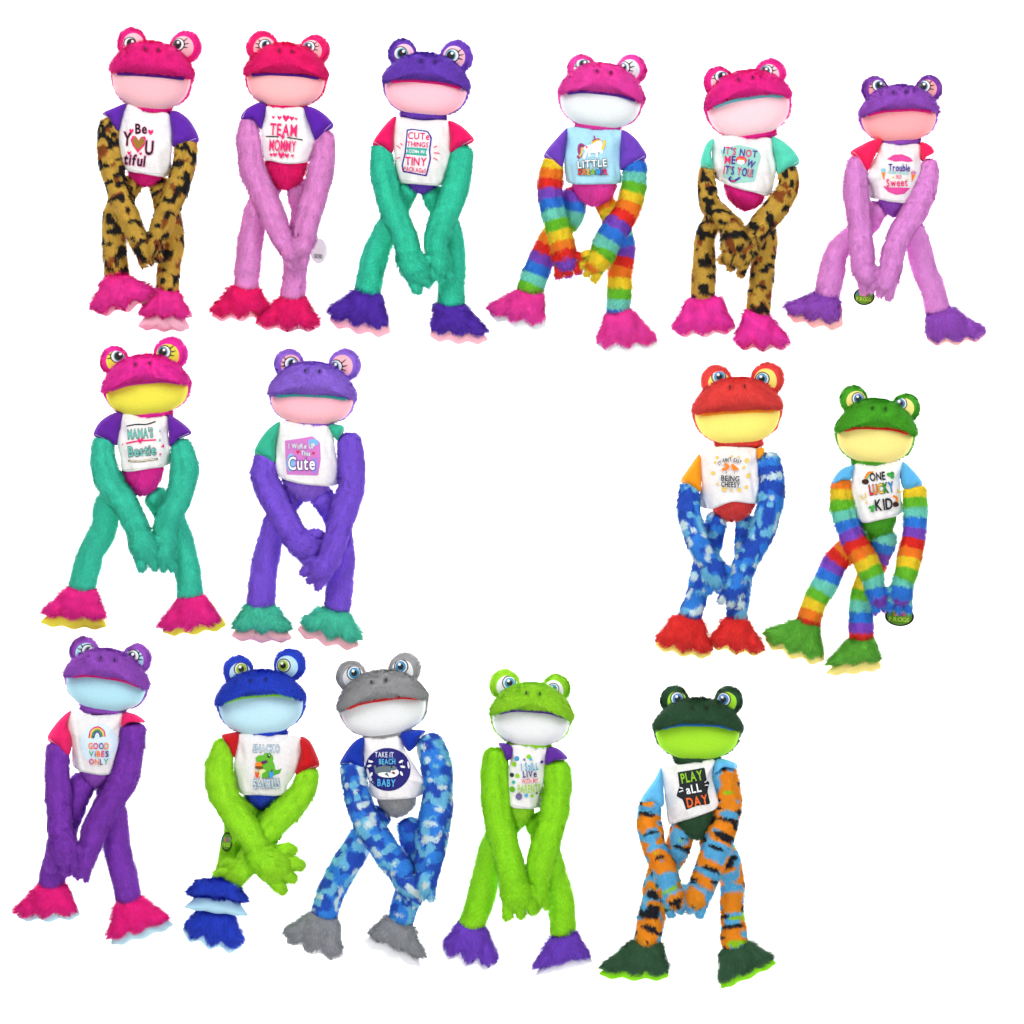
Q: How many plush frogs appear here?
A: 15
